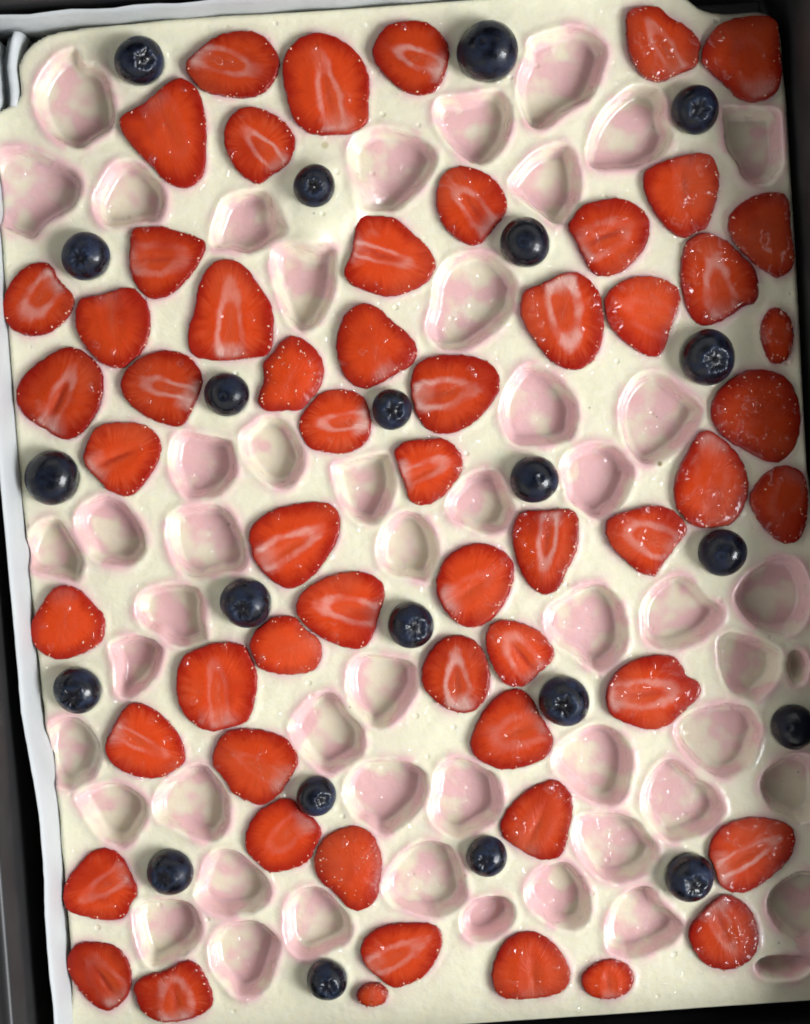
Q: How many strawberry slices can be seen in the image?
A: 57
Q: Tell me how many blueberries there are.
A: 22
